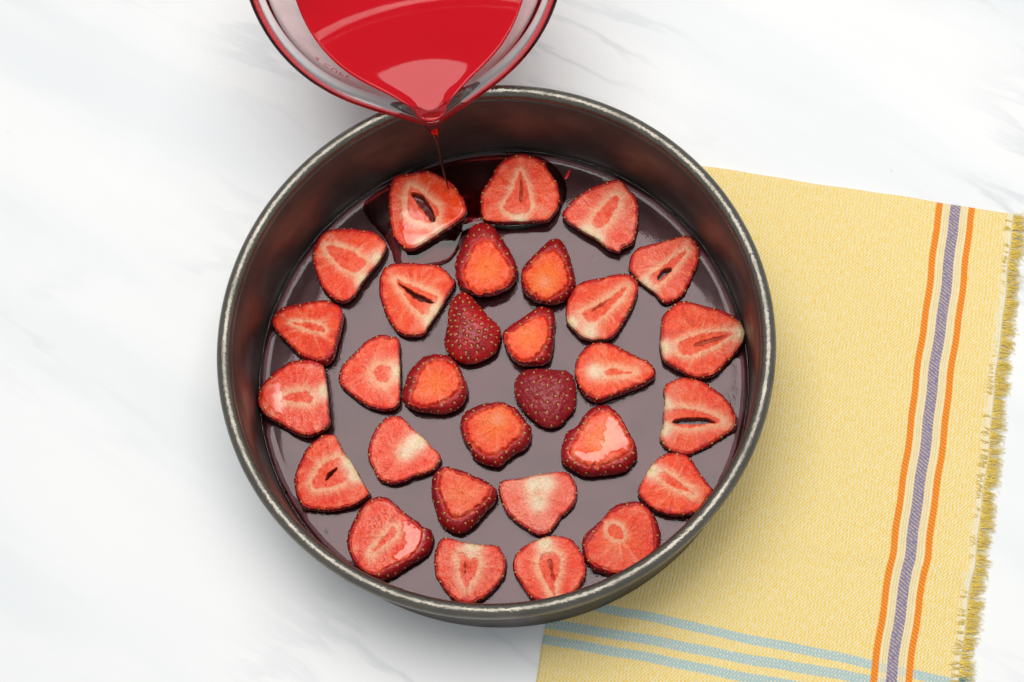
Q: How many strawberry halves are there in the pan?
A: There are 30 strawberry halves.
